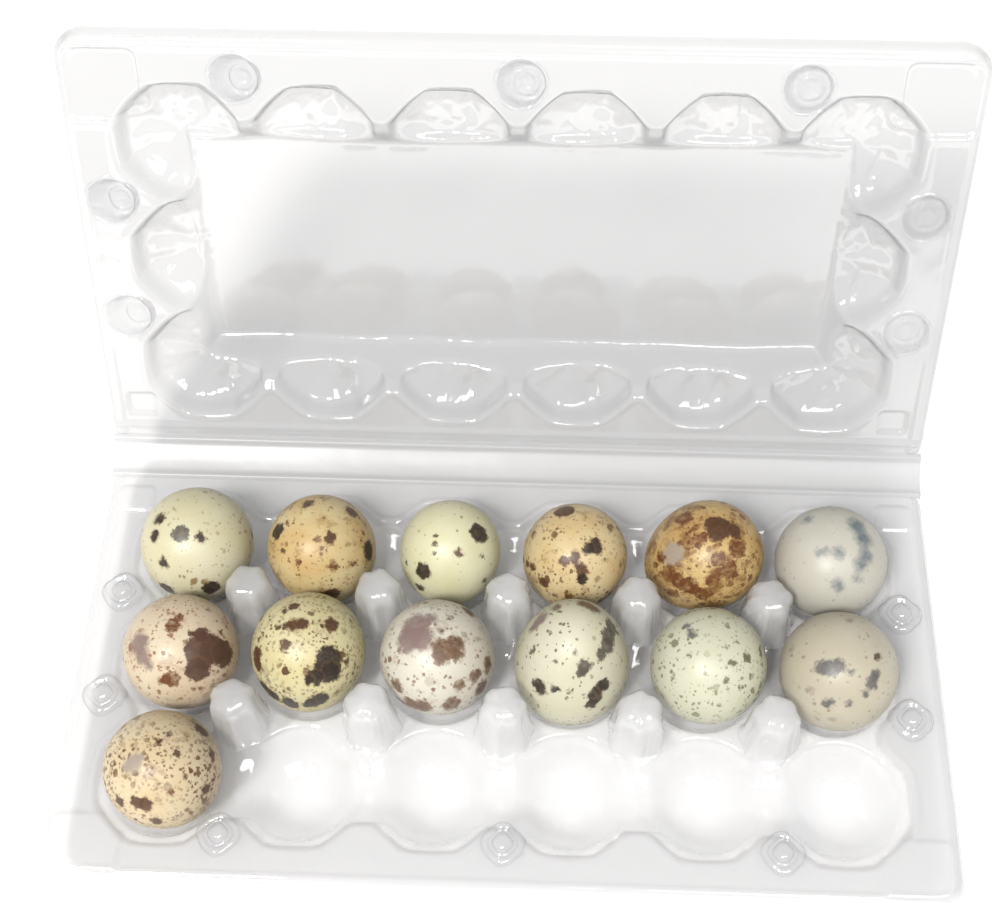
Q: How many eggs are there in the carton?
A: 13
